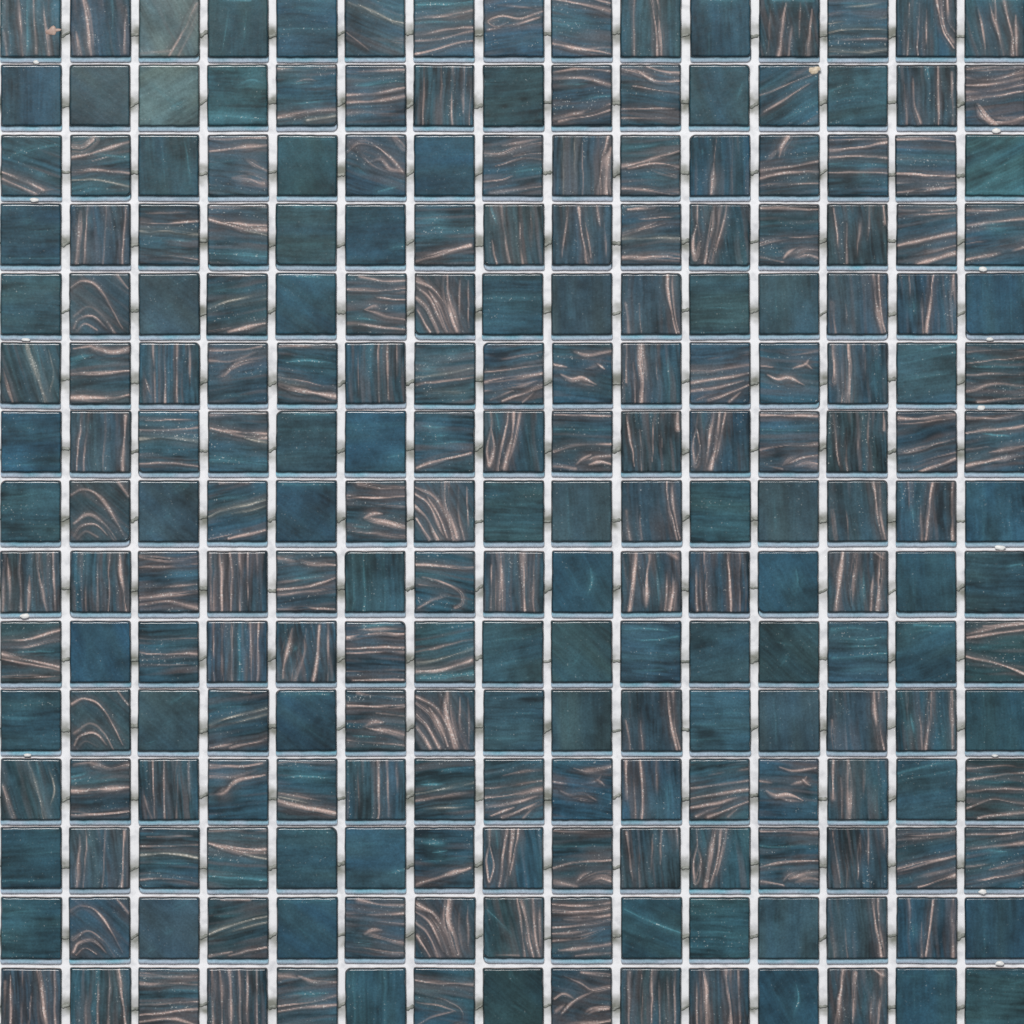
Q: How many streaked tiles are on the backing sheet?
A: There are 151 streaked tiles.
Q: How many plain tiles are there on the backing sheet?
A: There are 74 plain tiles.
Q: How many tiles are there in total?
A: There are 225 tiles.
